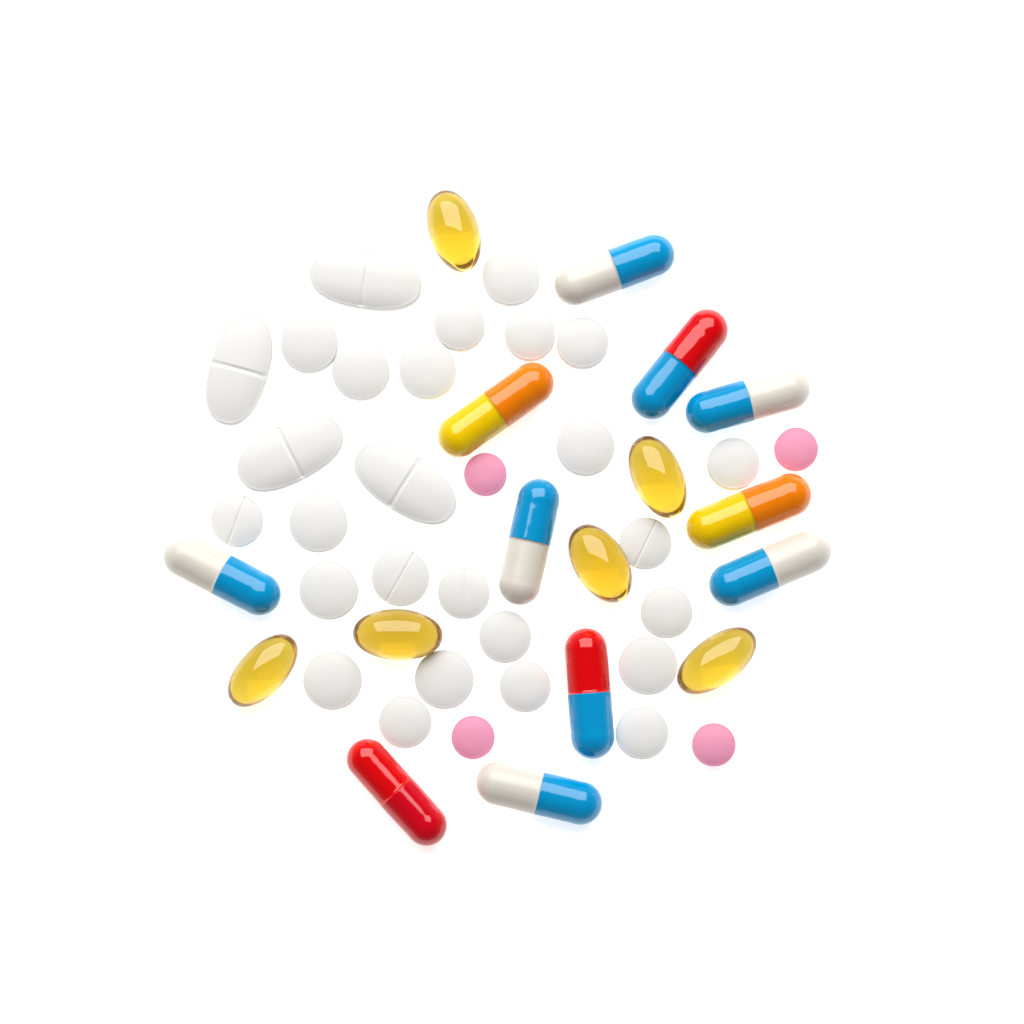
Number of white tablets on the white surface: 27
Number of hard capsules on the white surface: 11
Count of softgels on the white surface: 6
